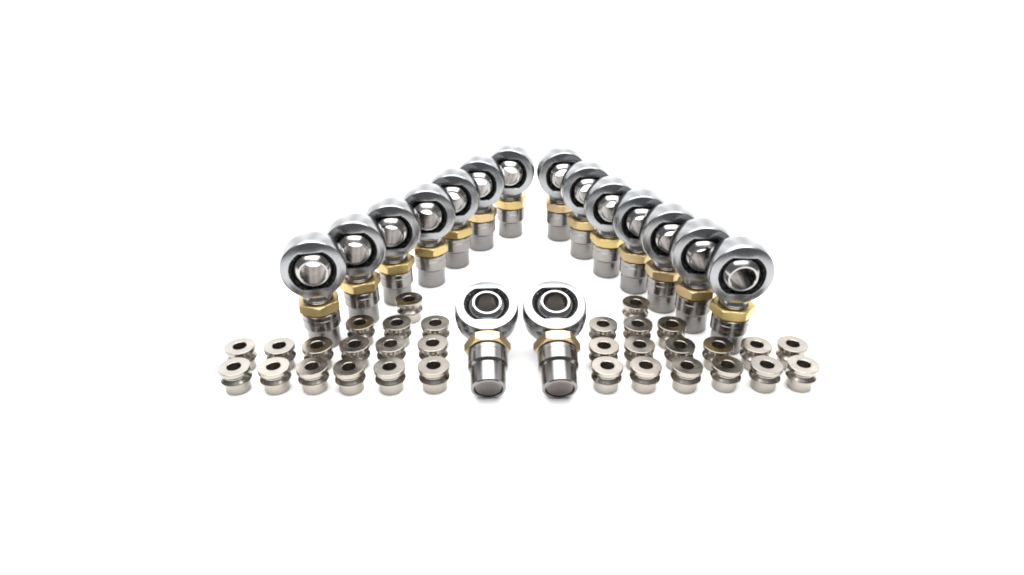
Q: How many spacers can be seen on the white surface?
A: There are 32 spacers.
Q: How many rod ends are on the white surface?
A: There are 16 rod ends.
